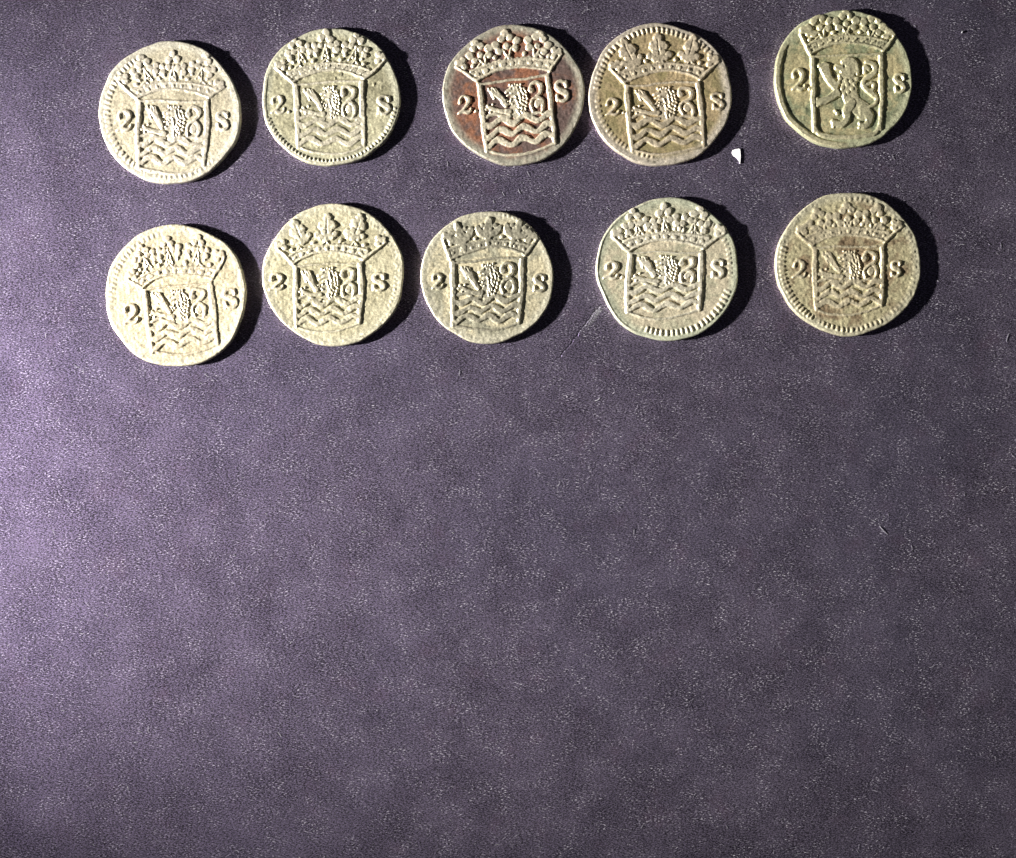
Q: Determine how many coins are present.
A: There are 10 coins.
